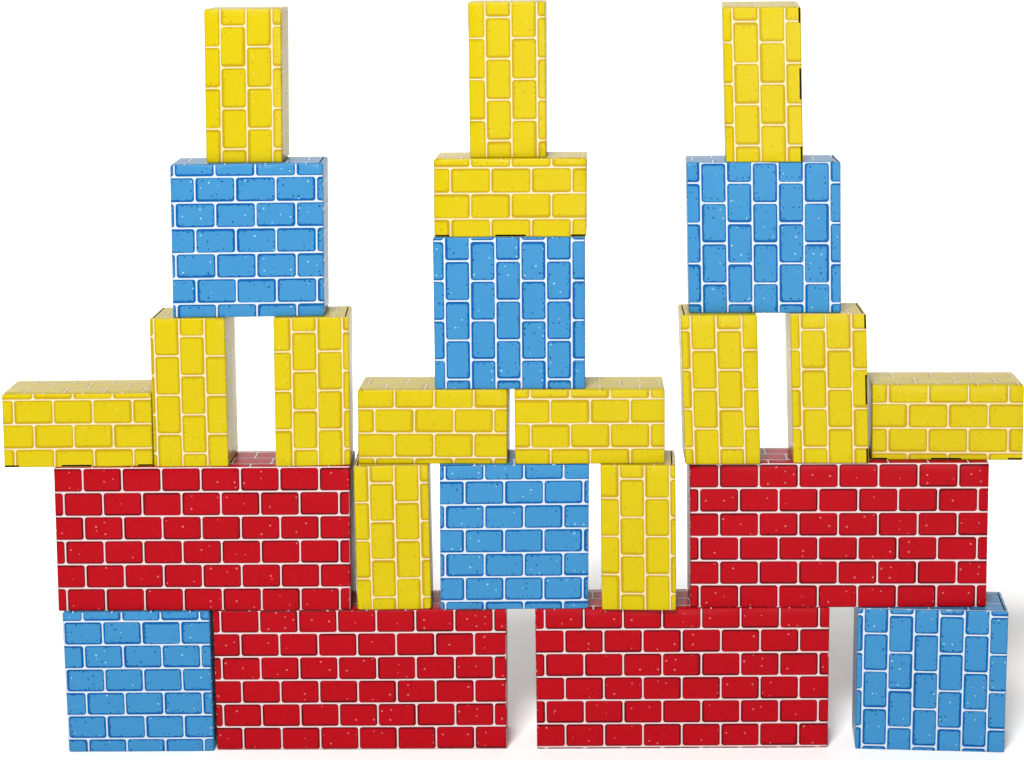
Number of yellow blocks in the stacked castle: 14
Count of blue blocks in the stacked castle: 6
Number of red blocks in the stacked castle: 4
